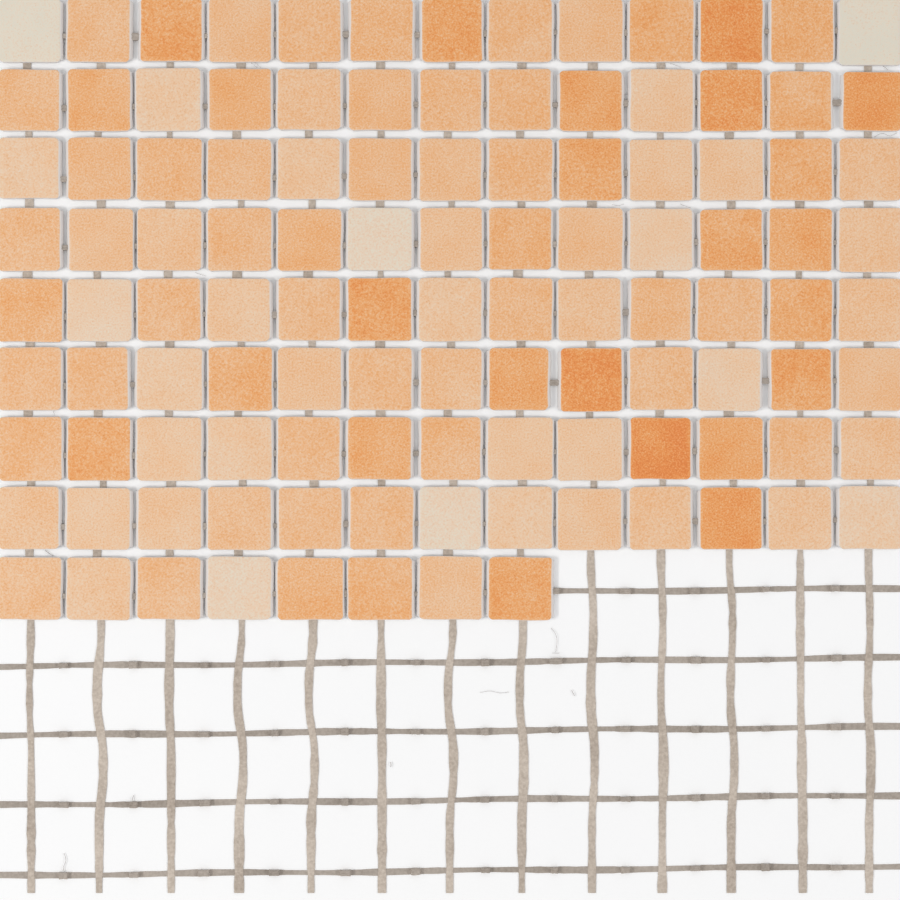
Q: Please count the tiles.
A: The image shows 112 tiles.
